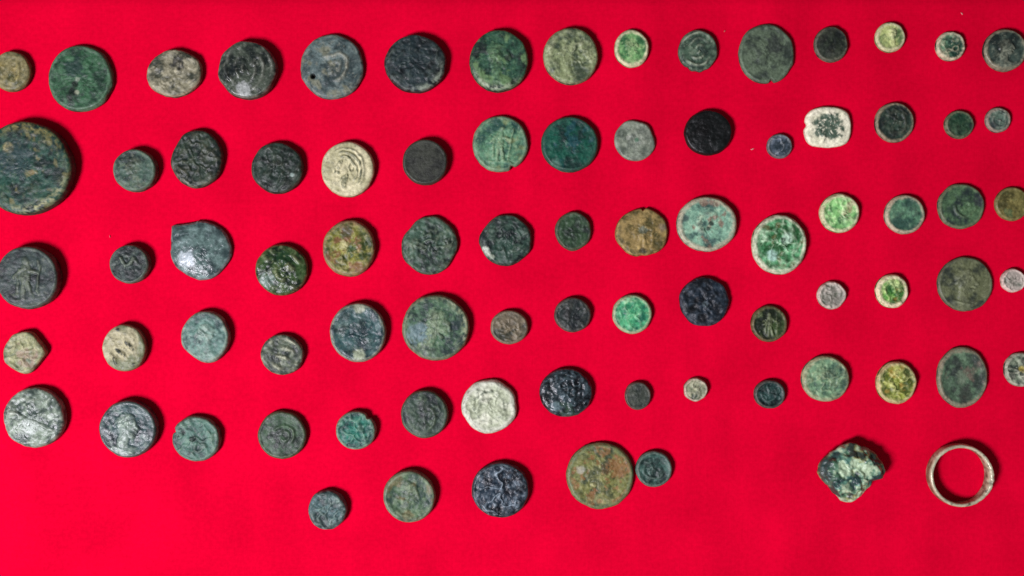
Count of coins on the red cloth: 80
